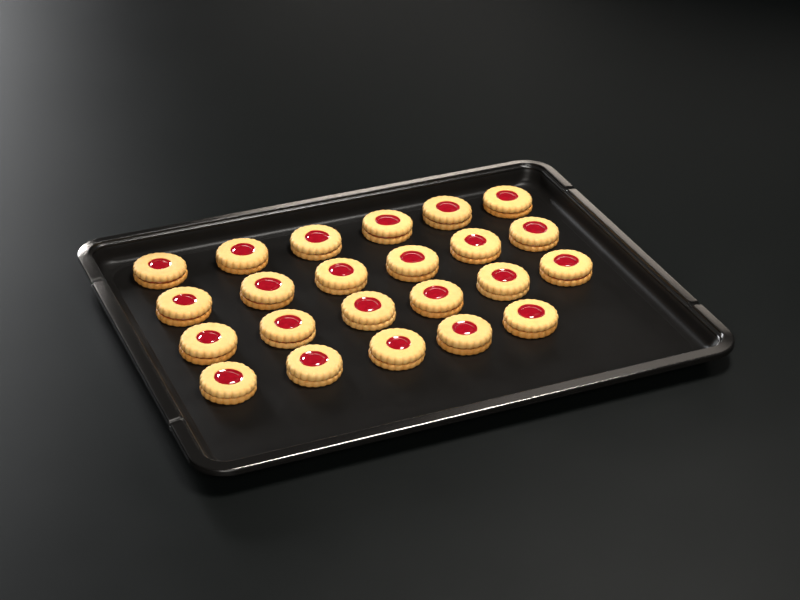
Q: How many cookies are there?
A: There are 23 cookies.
